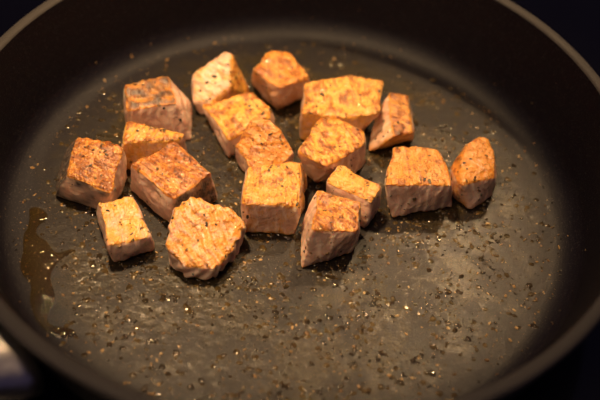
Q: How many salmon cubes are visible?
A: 18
